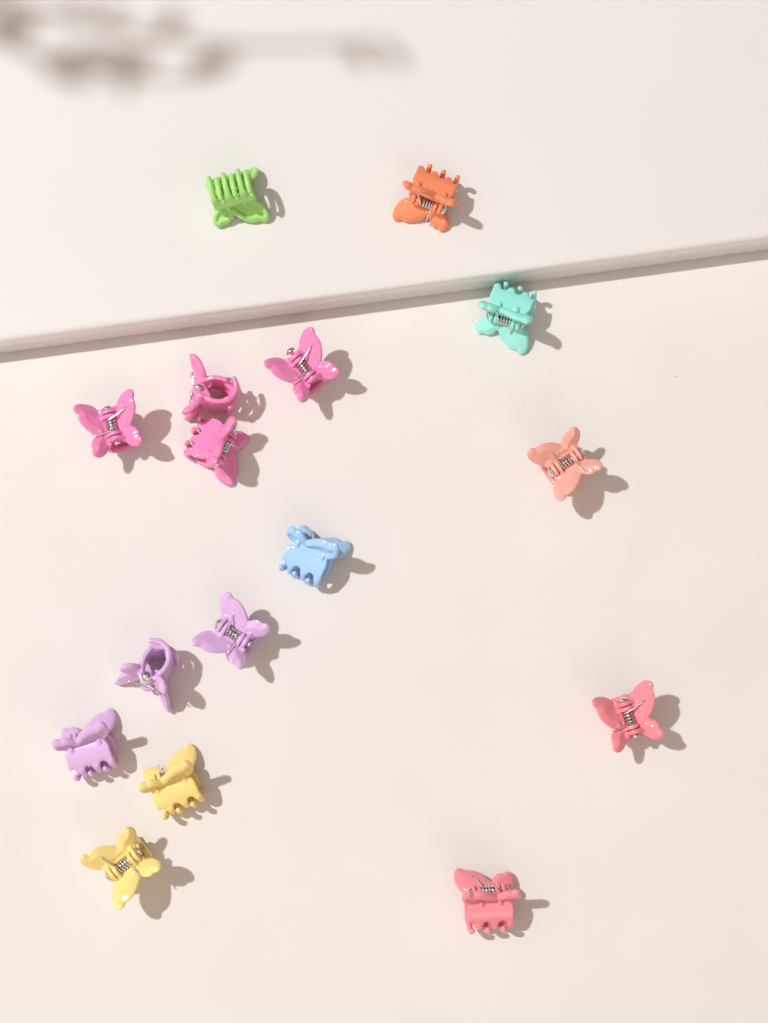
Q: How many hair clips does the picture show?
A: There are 16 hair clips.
